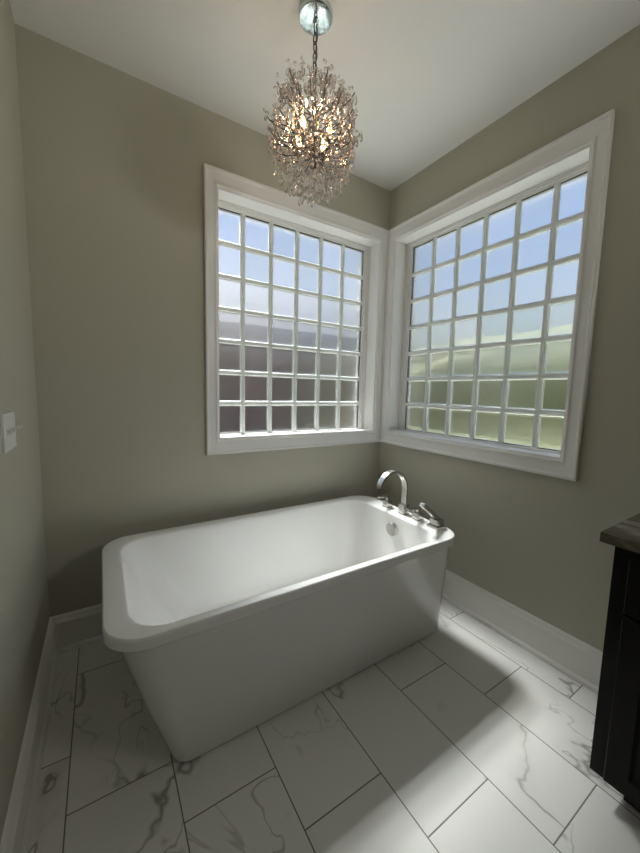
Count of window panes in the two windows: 84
